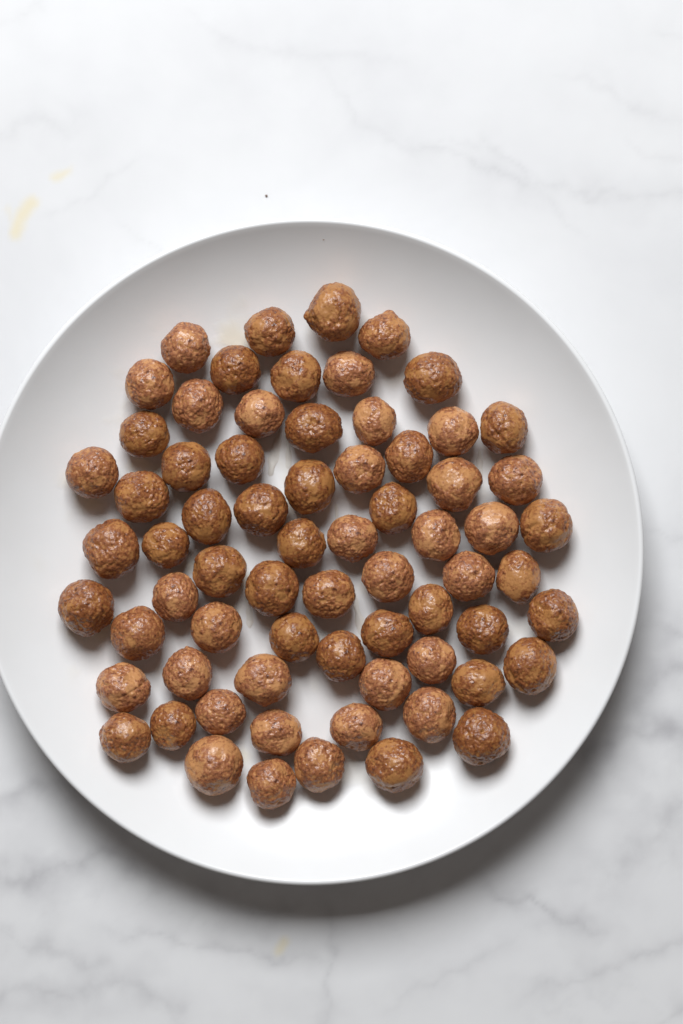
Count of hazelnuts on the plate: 69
